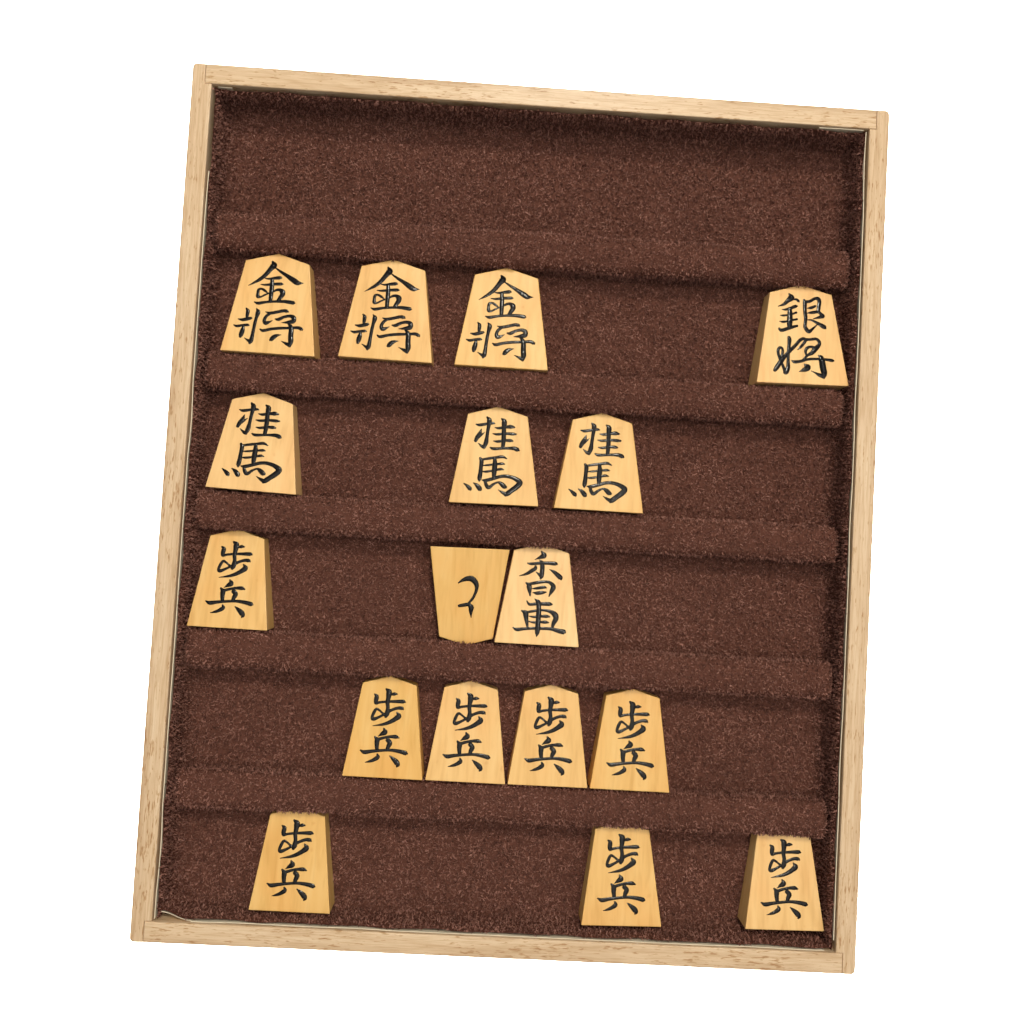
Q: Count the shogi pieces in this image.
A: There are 17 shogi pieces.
